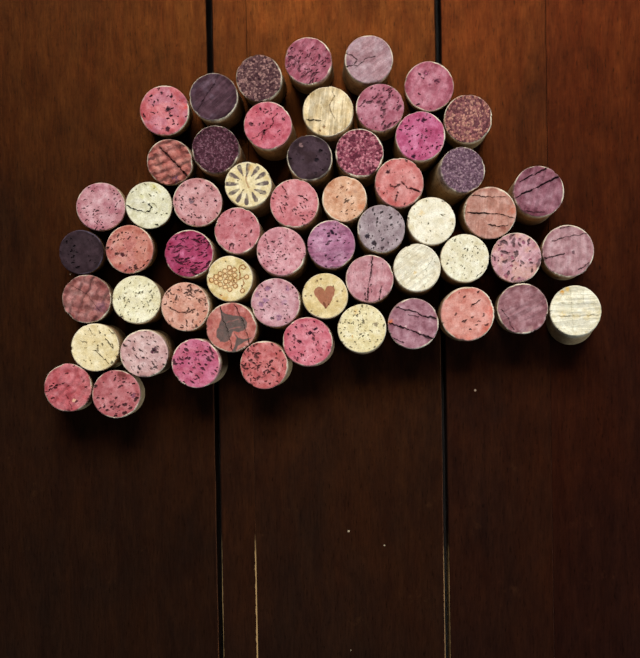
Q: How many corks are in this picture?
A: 57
